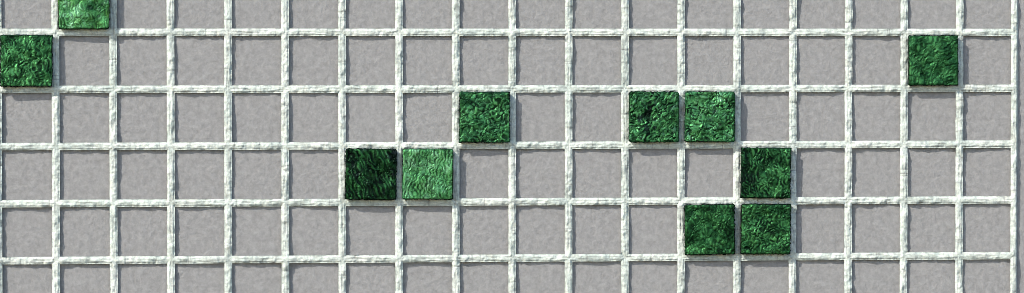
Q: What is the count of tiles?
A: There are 11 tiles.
